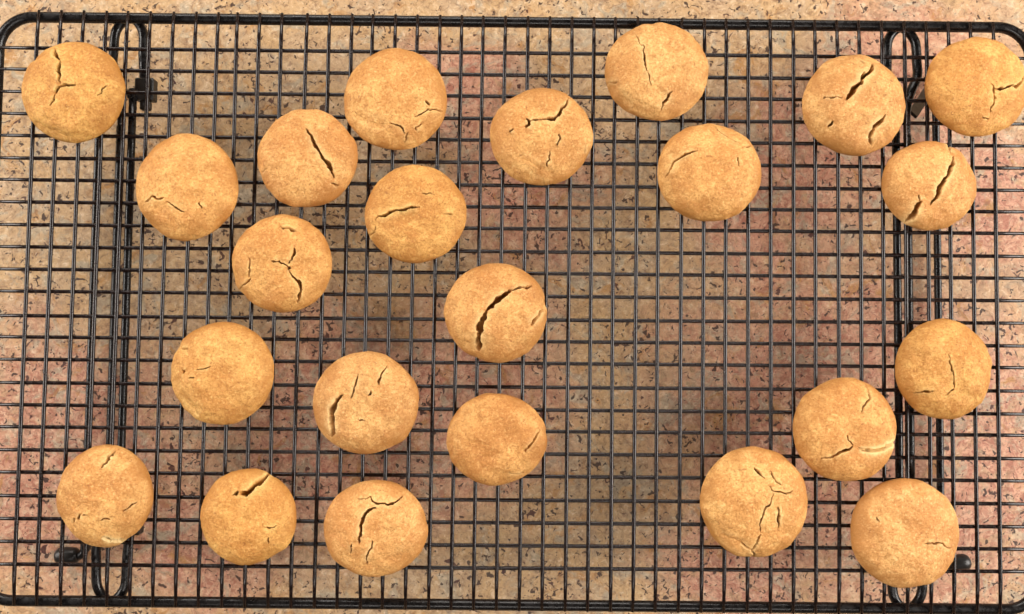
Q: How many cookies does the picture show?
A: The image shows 23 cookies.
